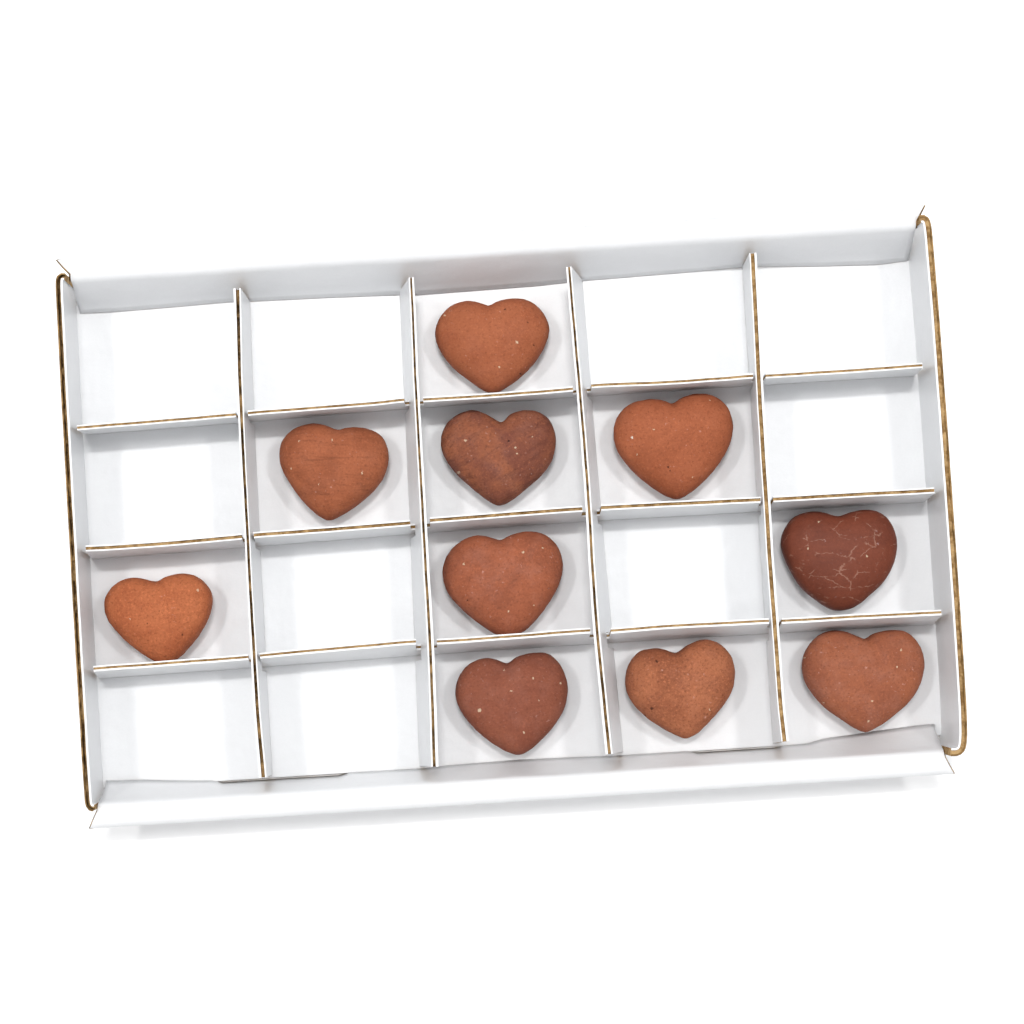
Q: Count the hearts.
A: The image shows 10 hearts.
